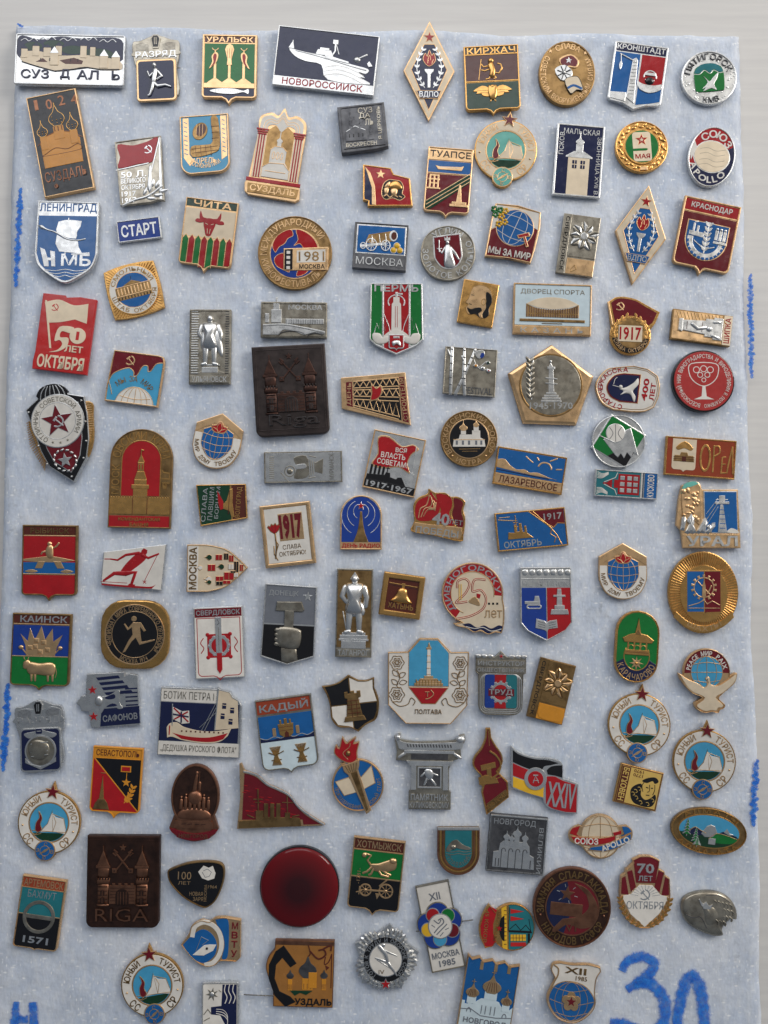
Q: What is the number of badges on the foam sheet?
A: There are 117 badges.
